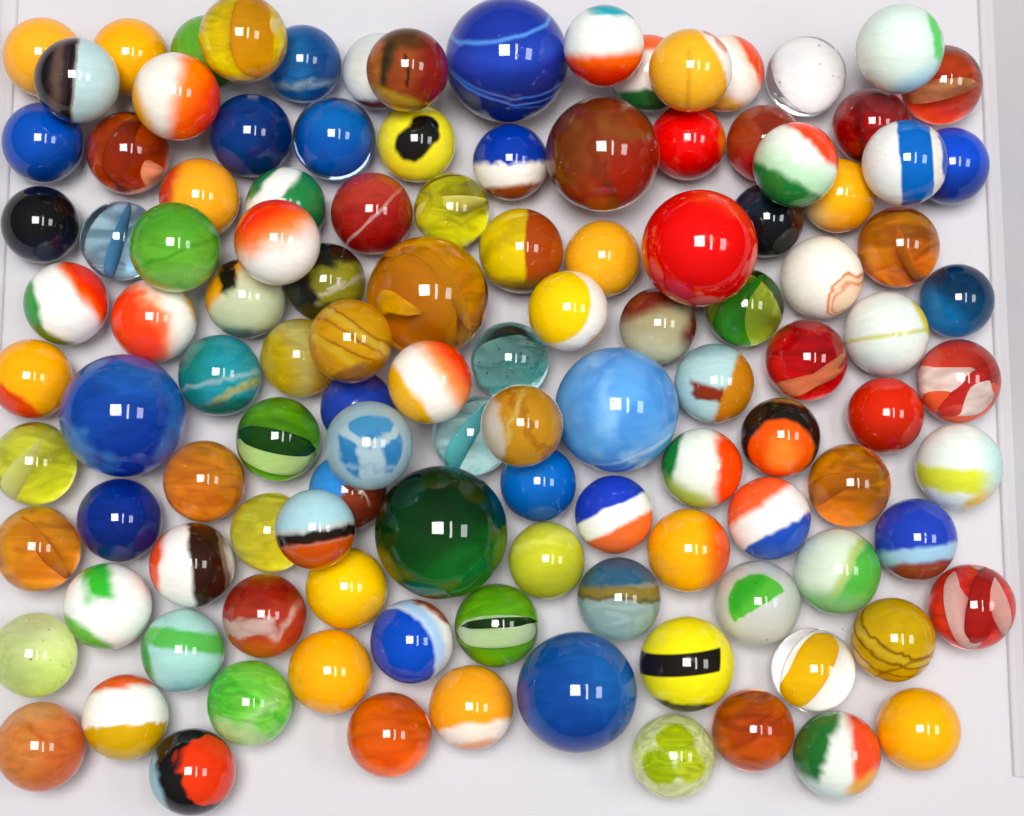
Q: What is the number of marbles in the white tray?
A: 117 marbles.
